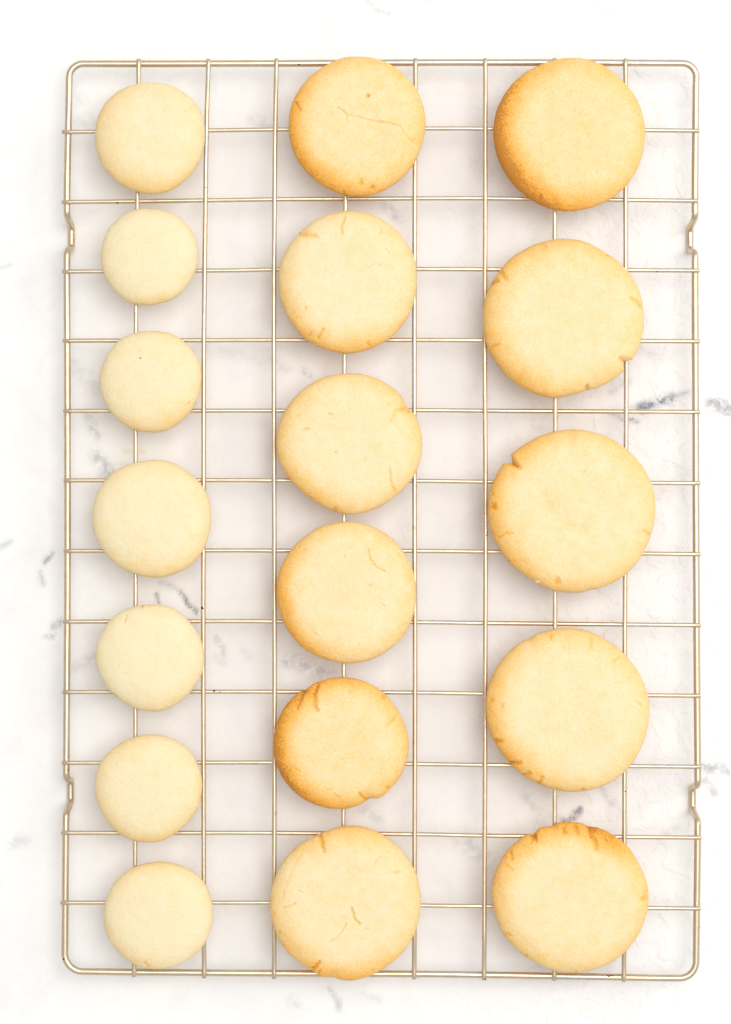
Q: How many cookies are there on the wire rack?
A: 18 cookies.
